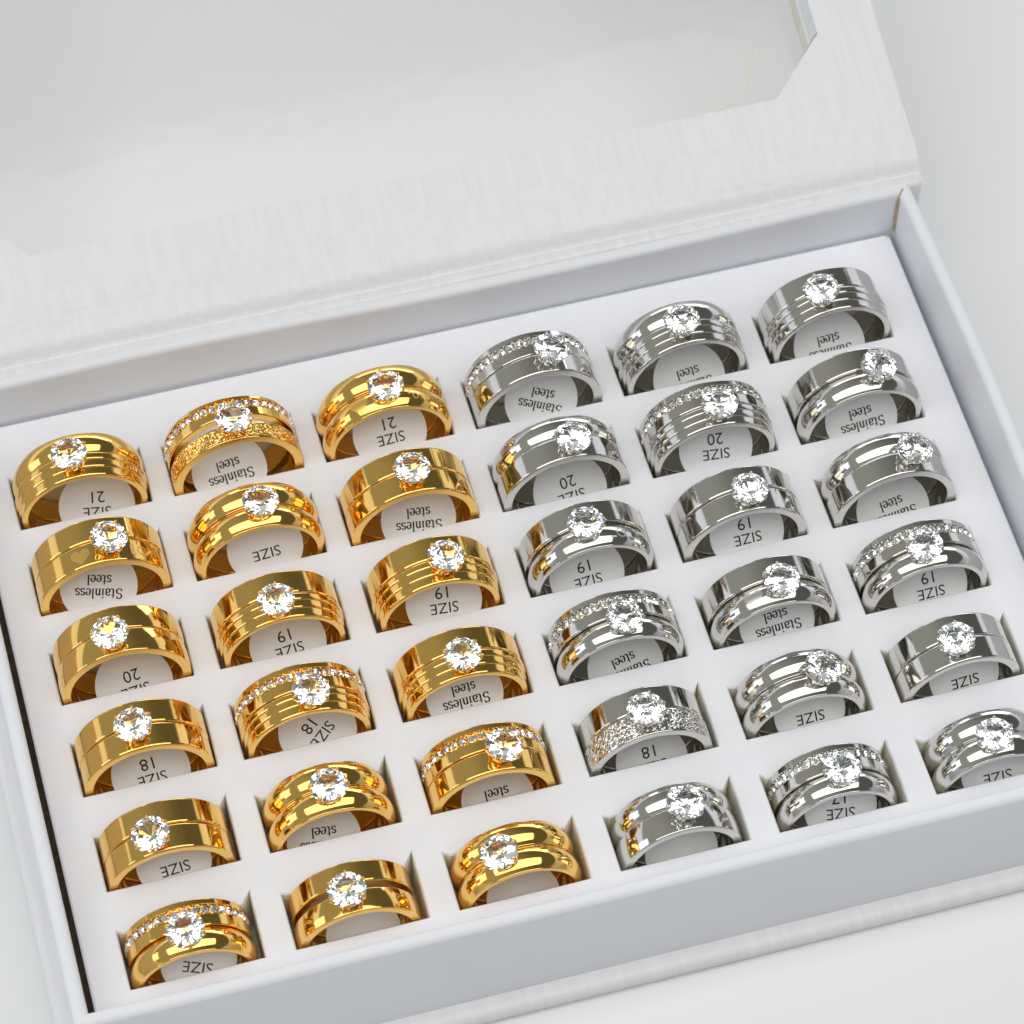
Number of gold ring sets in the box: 18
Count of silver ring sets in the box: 18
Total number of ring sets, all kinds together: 36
